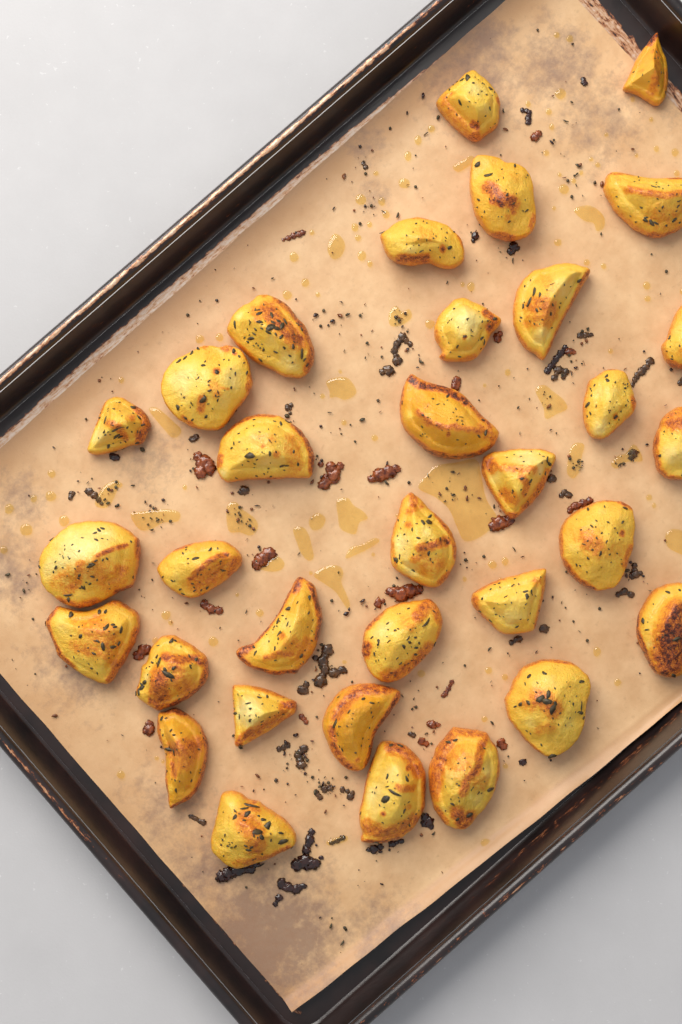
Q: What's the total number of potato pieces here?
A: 33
